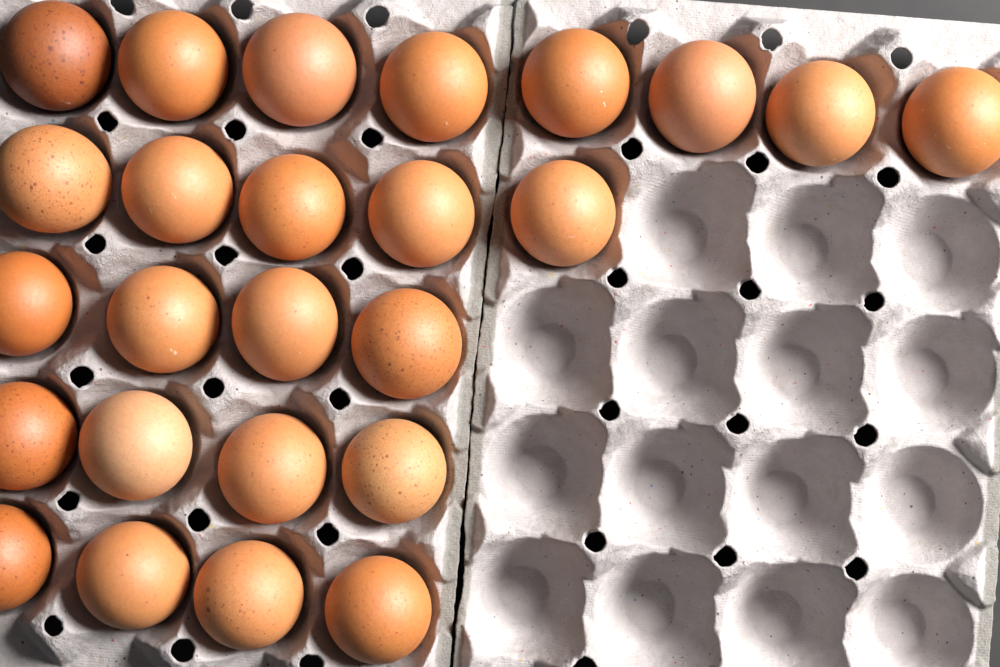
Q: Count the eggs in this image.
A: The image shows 25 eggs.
